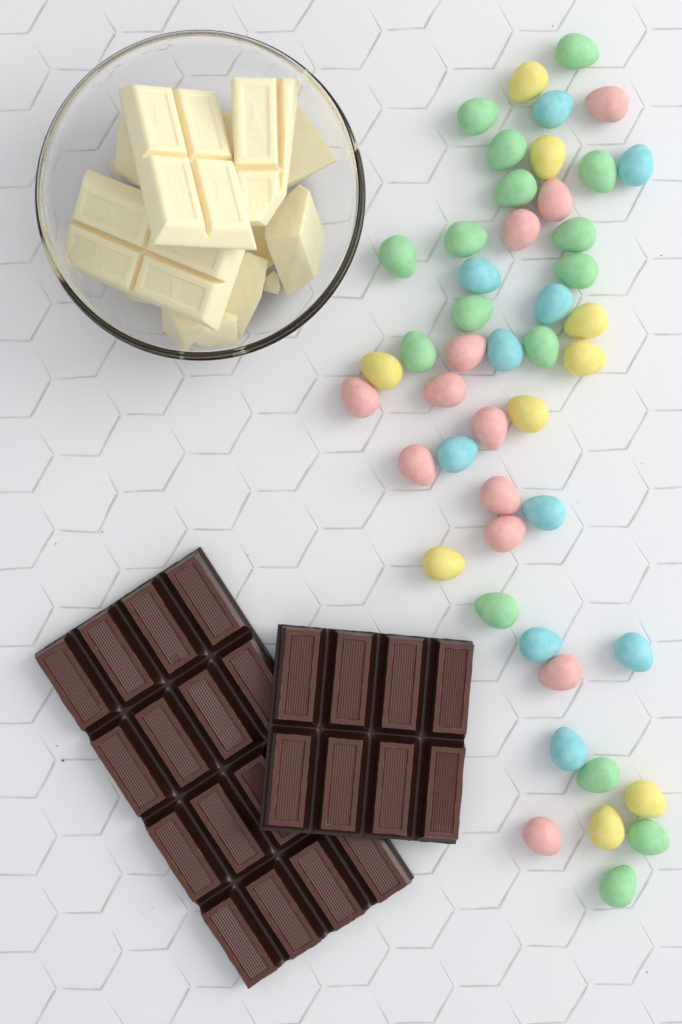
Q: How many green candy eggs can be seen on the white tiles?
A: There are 16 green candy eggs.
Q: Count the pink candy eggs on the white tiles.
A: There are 12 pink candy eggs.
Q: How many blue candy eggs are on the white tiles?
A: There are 10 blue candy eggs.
